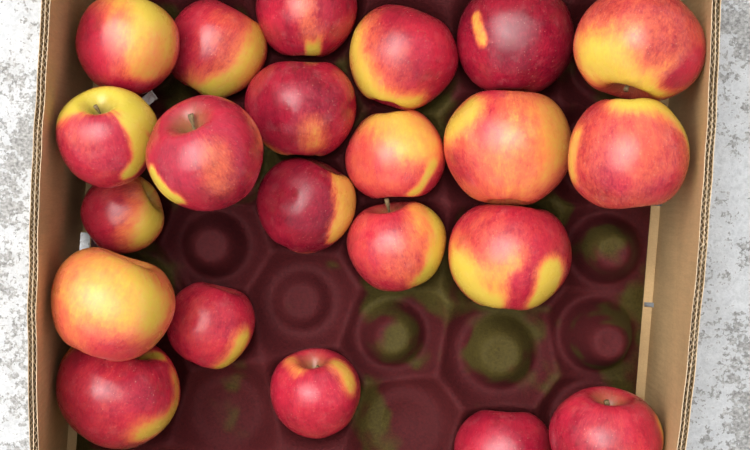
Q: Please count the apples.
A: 22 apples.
